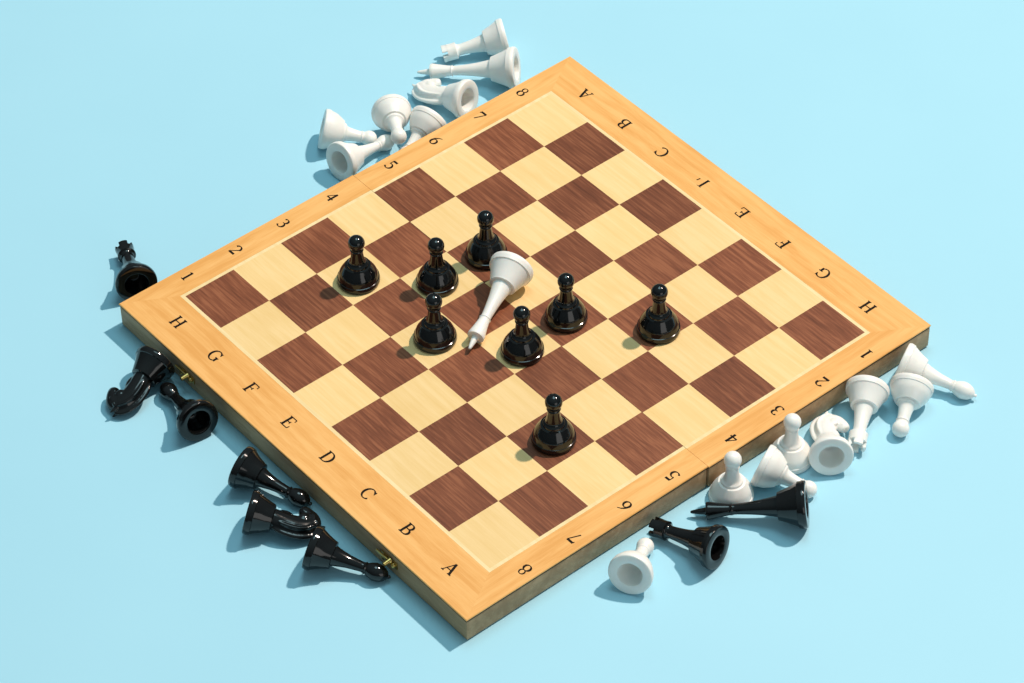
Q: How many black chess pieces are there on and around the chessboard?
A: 16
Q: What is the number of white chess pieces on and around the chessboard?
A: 16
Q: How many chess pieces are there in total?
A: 32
